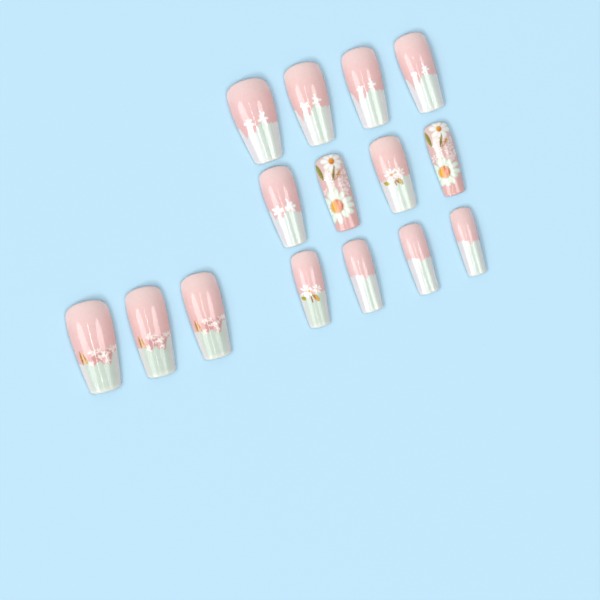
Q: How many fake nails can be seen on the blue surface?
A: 15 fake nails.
